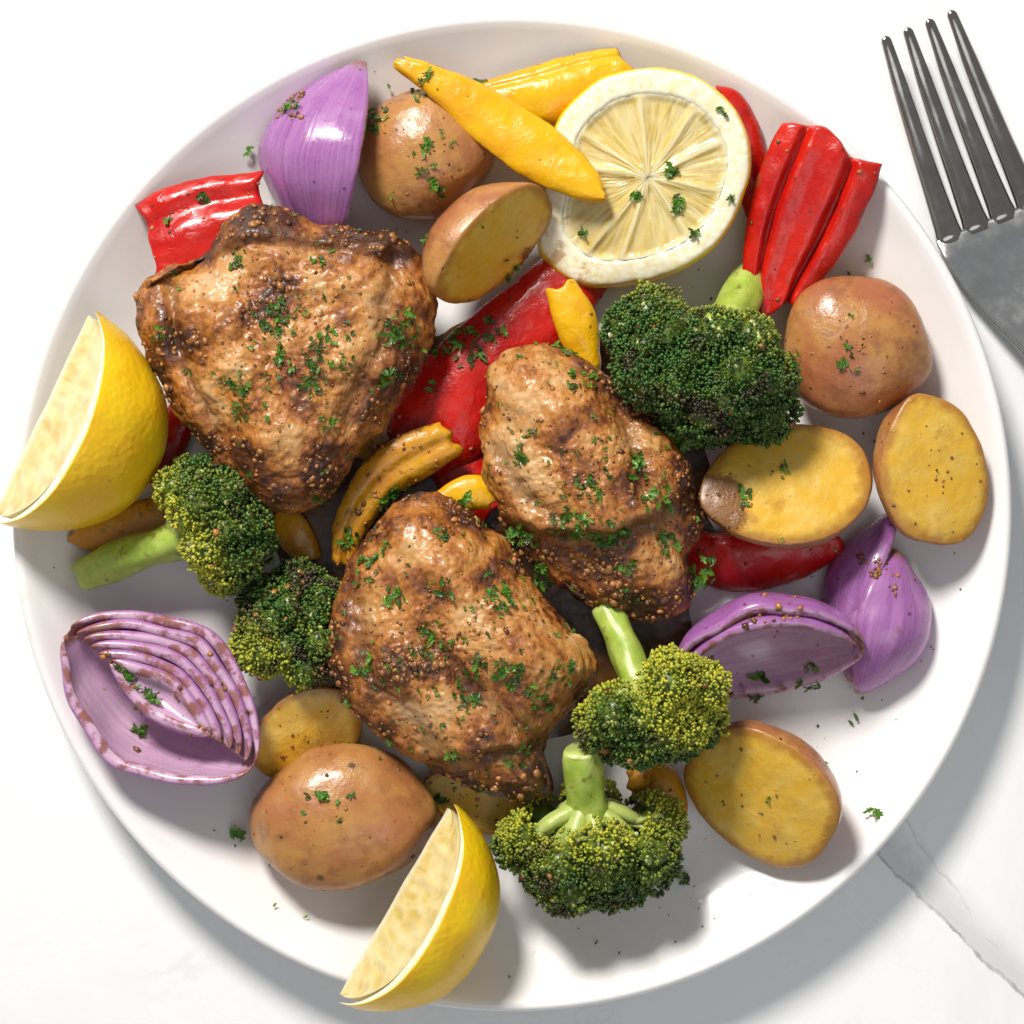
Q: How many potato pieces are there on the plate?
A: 9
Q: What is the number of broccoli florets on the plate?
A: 5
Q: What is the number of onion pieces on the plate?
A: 4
